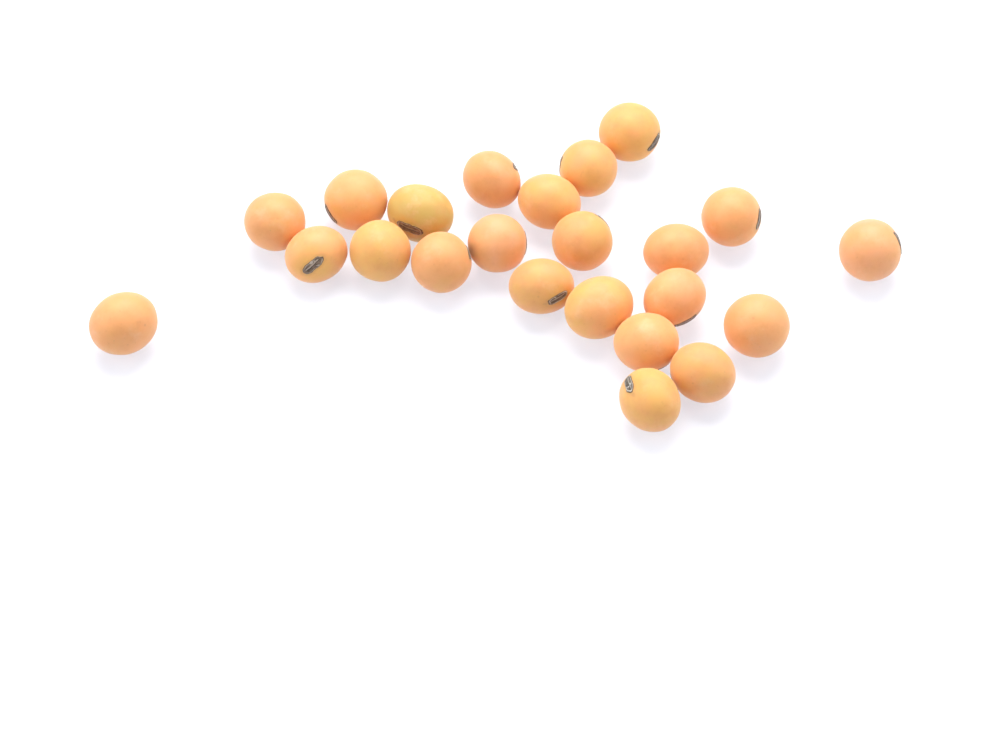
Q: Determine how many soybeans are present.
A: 23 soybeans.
